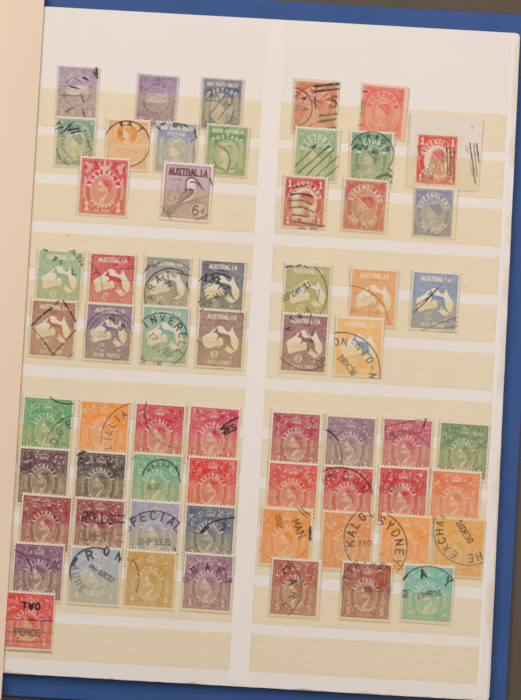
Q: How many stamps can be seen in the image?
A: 62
